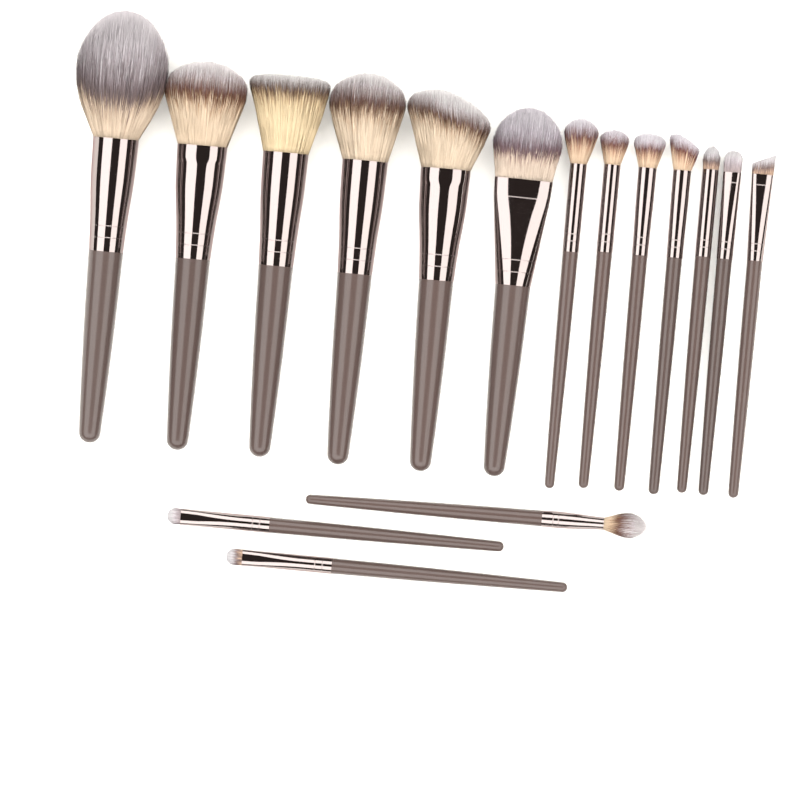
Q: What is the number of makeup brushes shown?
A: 16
